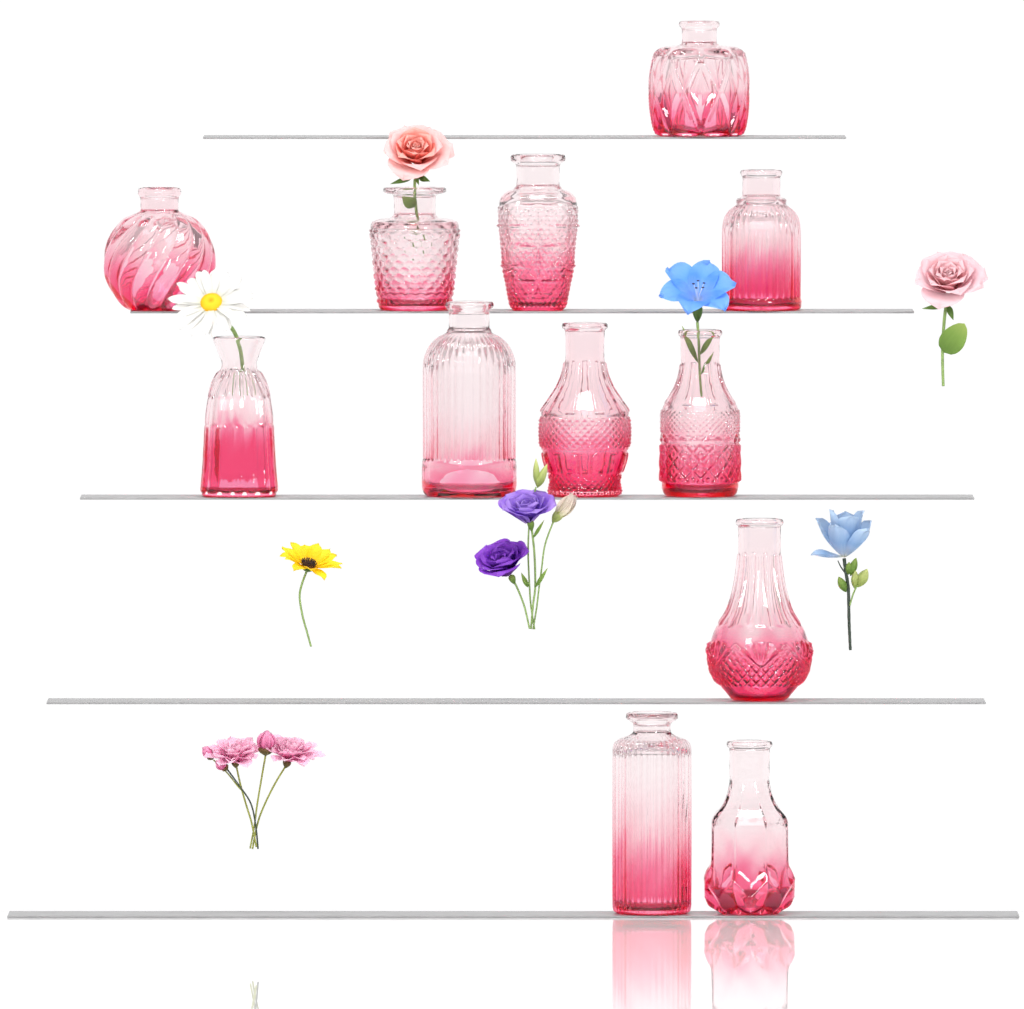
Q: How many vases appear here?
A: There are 12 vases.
